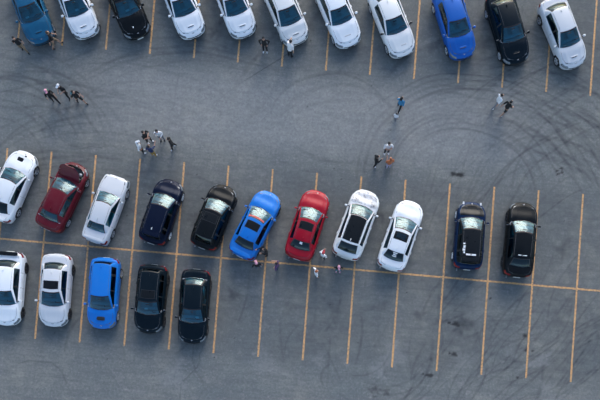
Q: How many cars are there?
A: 27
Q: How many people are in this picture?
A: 25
